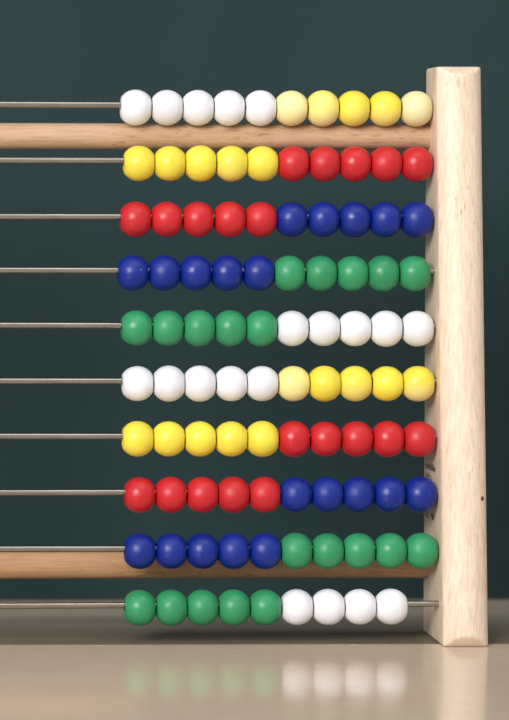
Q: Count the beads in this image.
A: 99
